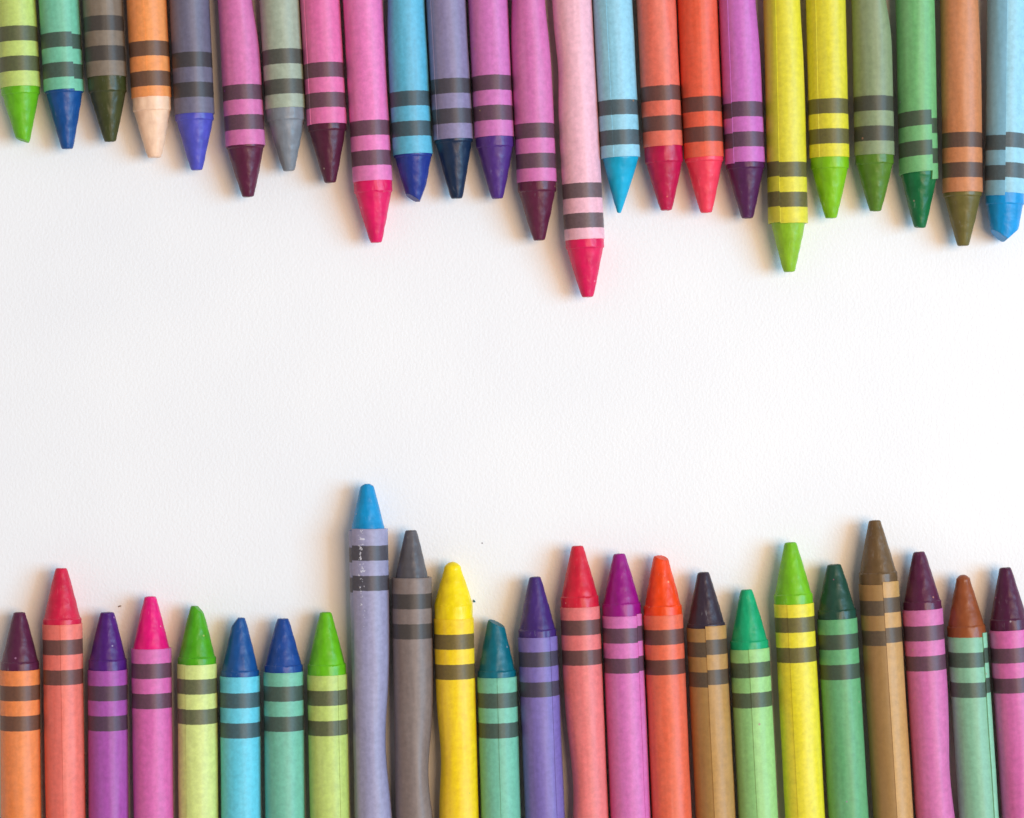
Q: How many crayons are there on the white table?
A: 48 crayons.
